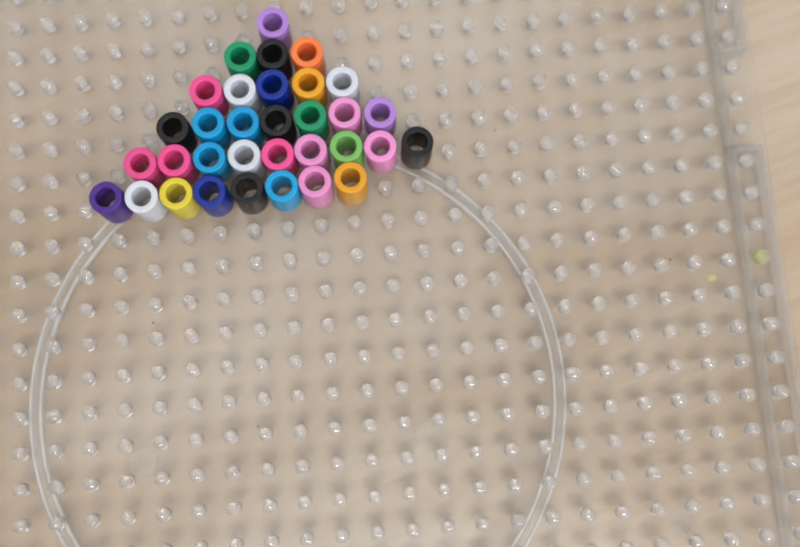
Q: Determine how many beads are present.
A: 33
